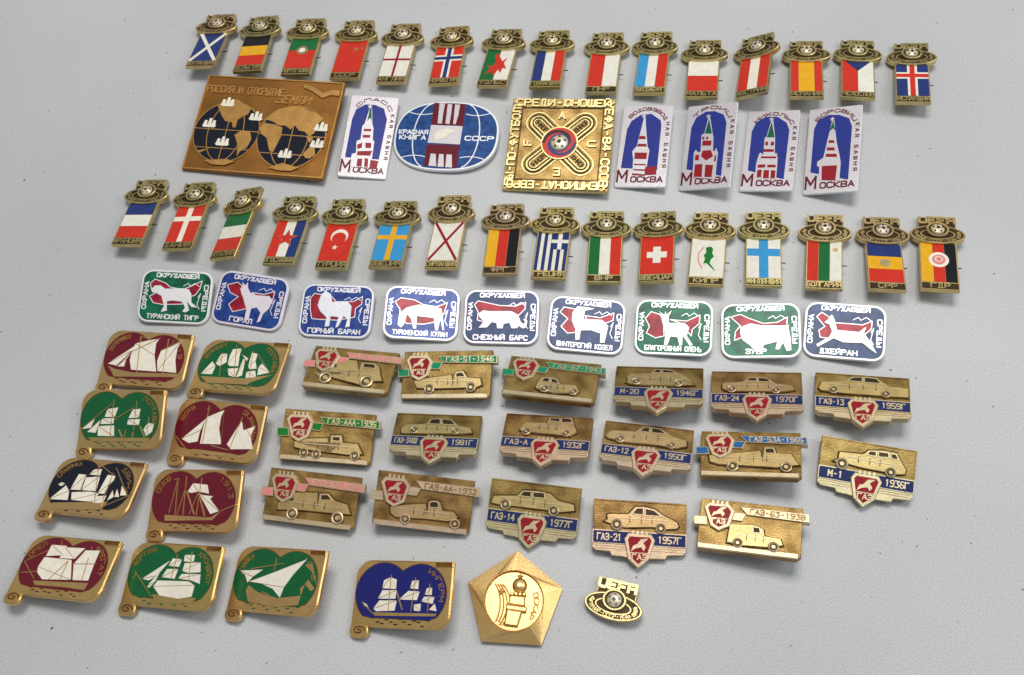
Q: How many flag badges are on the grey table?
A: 31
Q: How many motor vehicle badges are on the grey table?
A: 17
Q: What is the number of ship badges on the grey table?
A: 10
